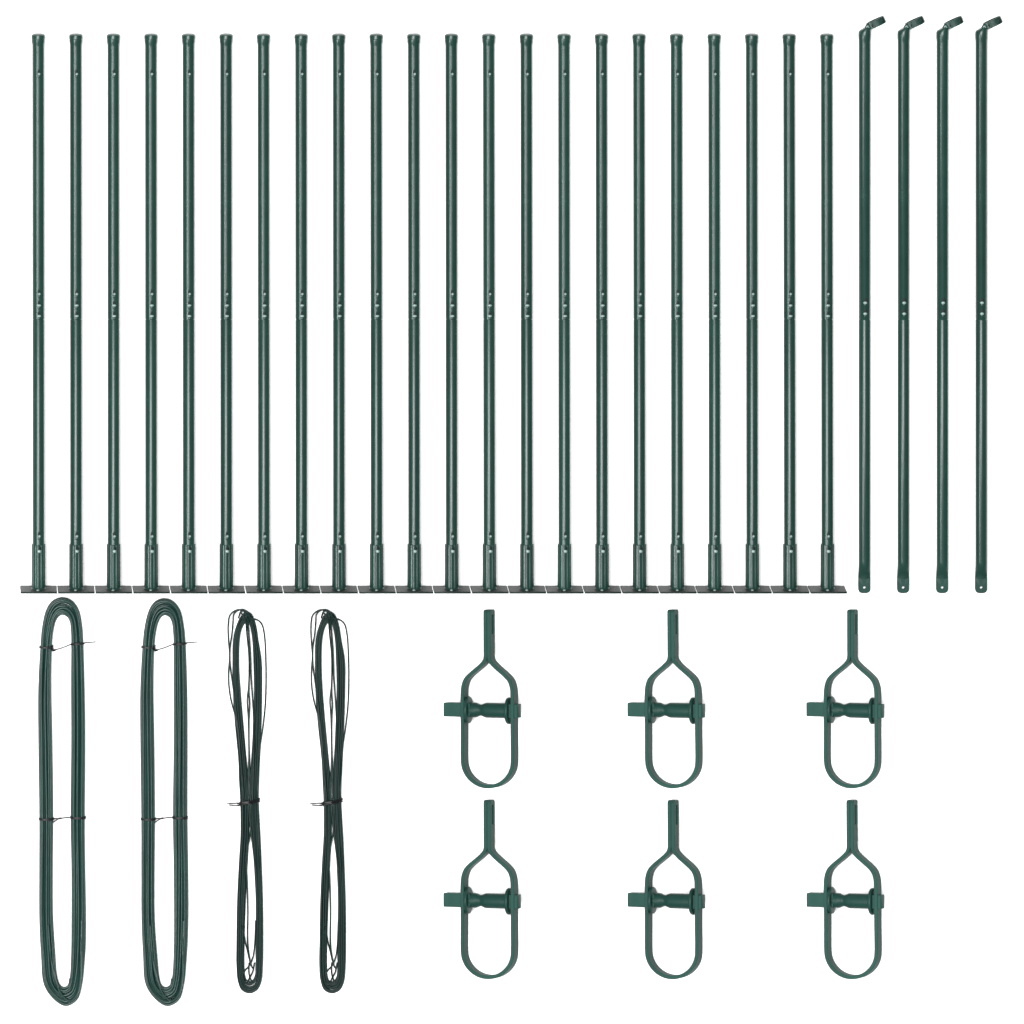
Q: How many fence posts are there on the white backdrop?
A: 22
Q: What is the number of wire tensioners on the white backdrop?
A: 6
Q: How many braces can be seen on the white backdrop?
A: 4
